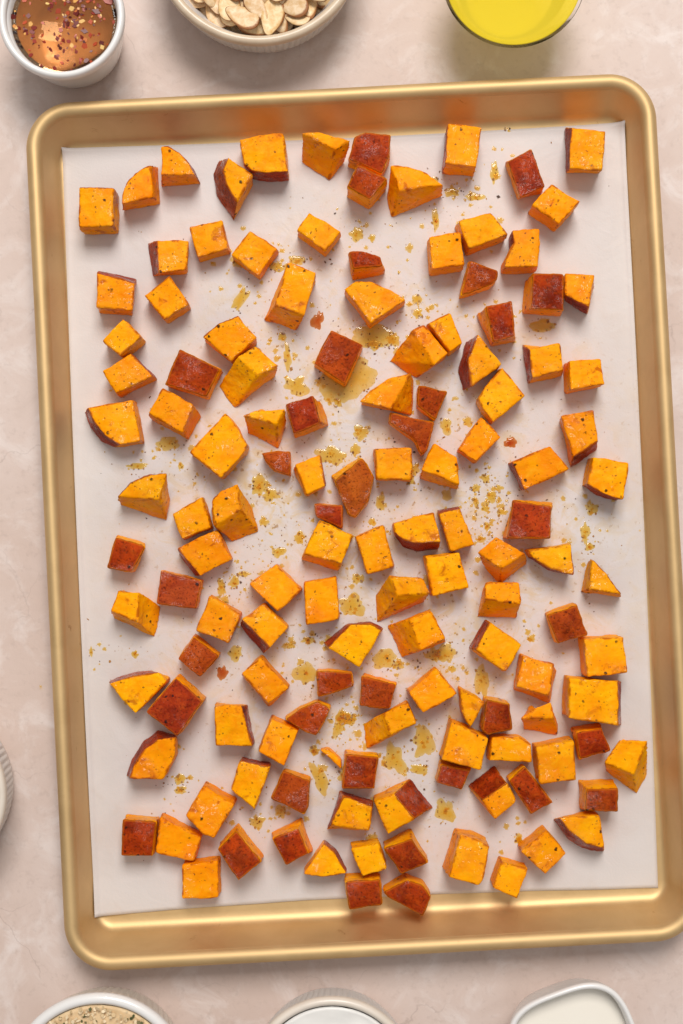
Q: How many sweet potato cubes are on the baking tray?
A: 133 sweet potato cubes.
